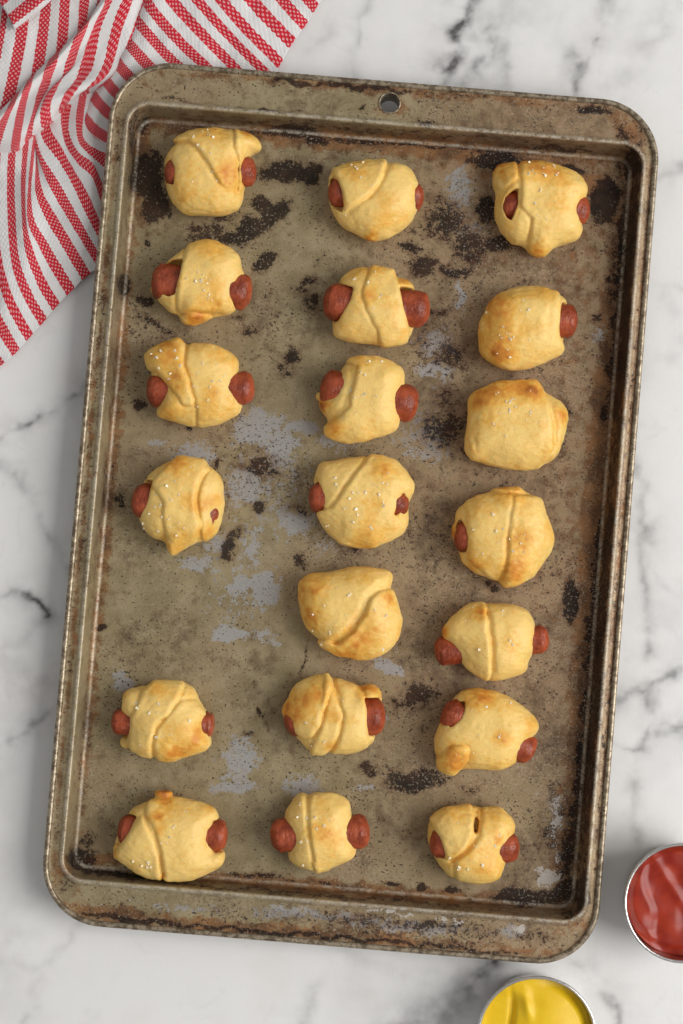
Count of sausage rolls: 20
